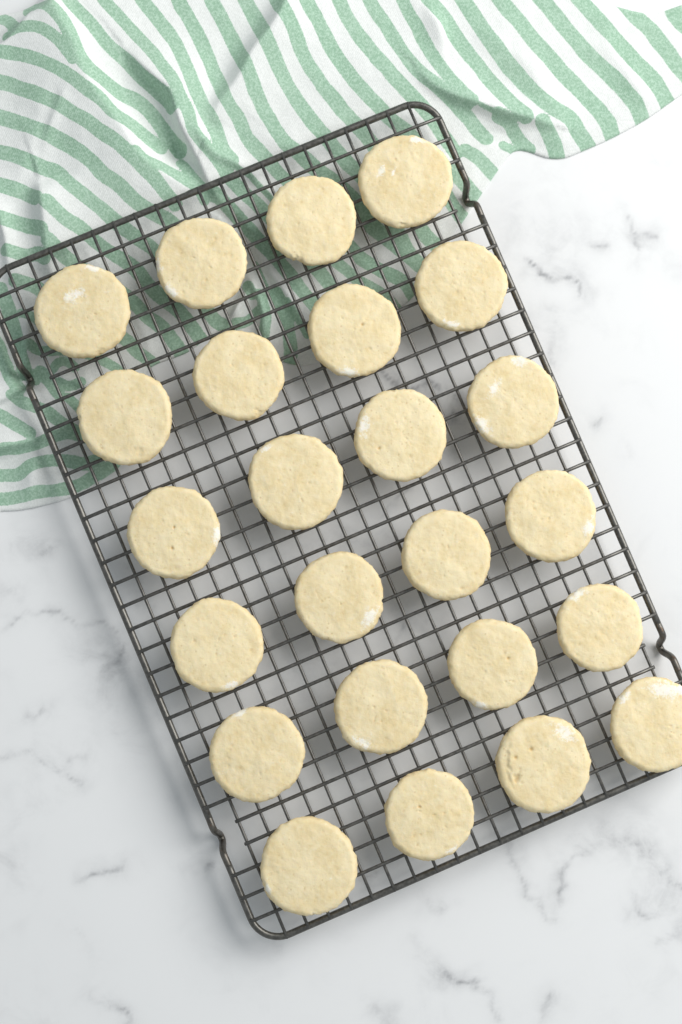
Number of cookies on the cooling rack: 24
